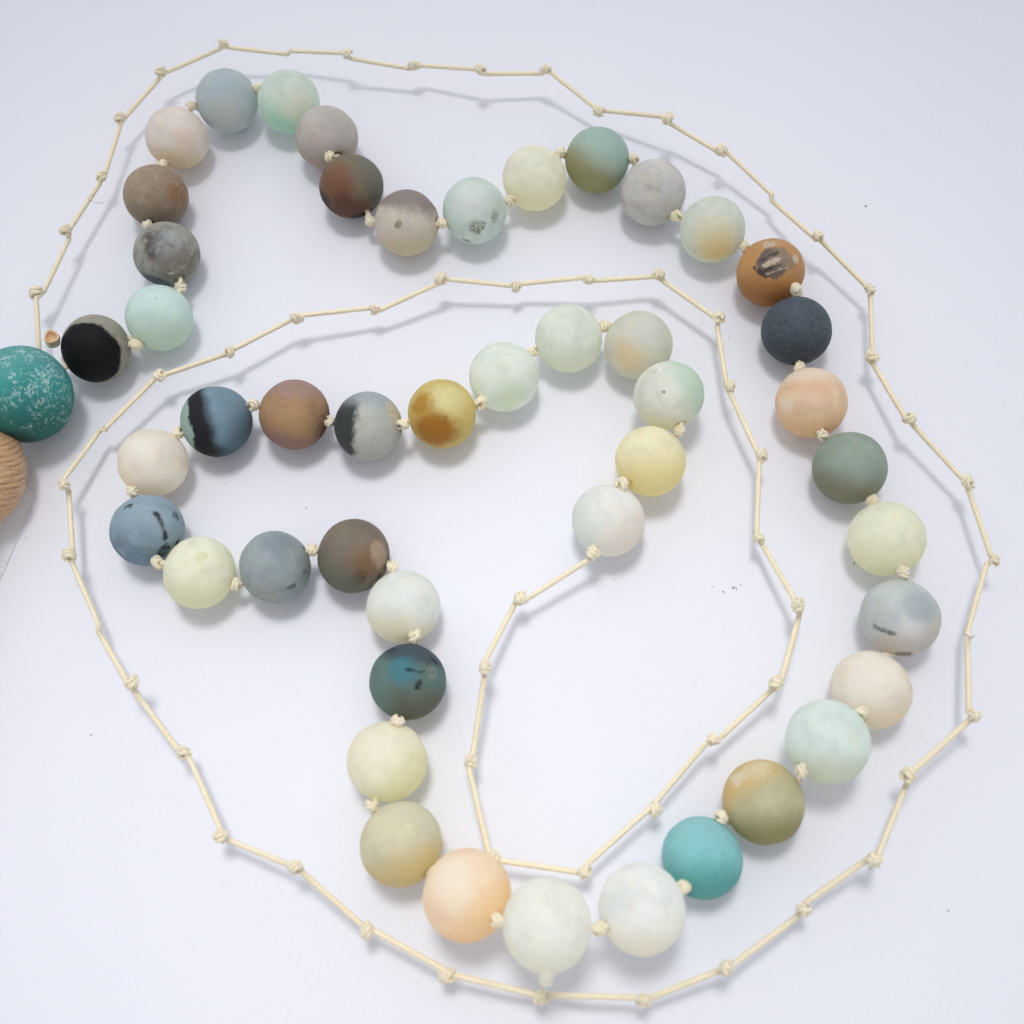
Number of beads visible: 48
